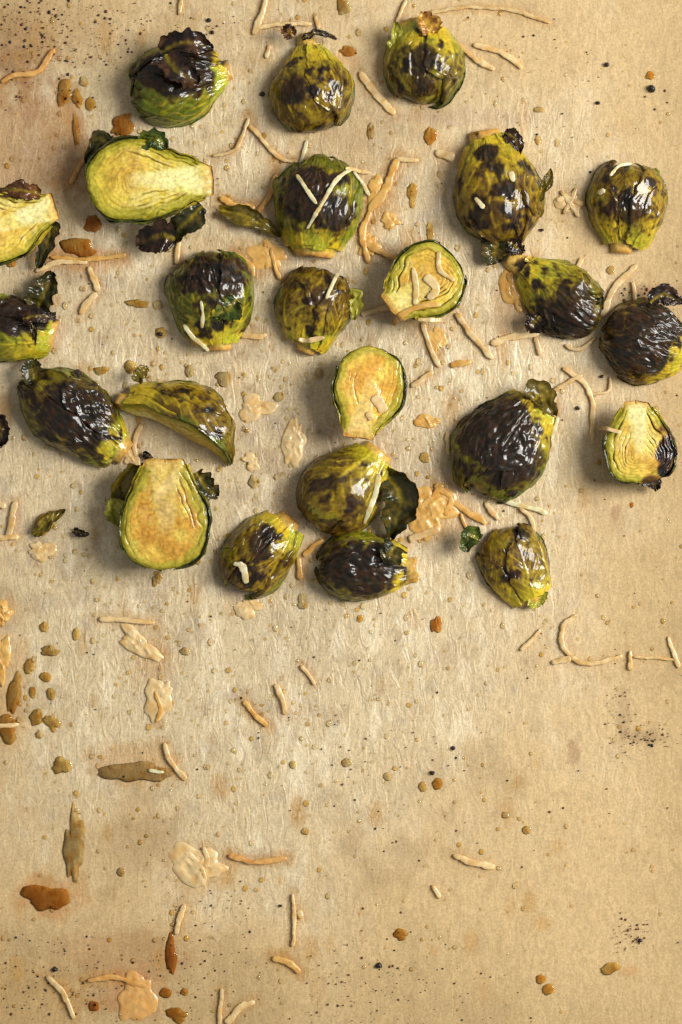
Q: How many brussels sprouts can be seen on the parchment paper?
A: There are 24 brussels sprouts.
